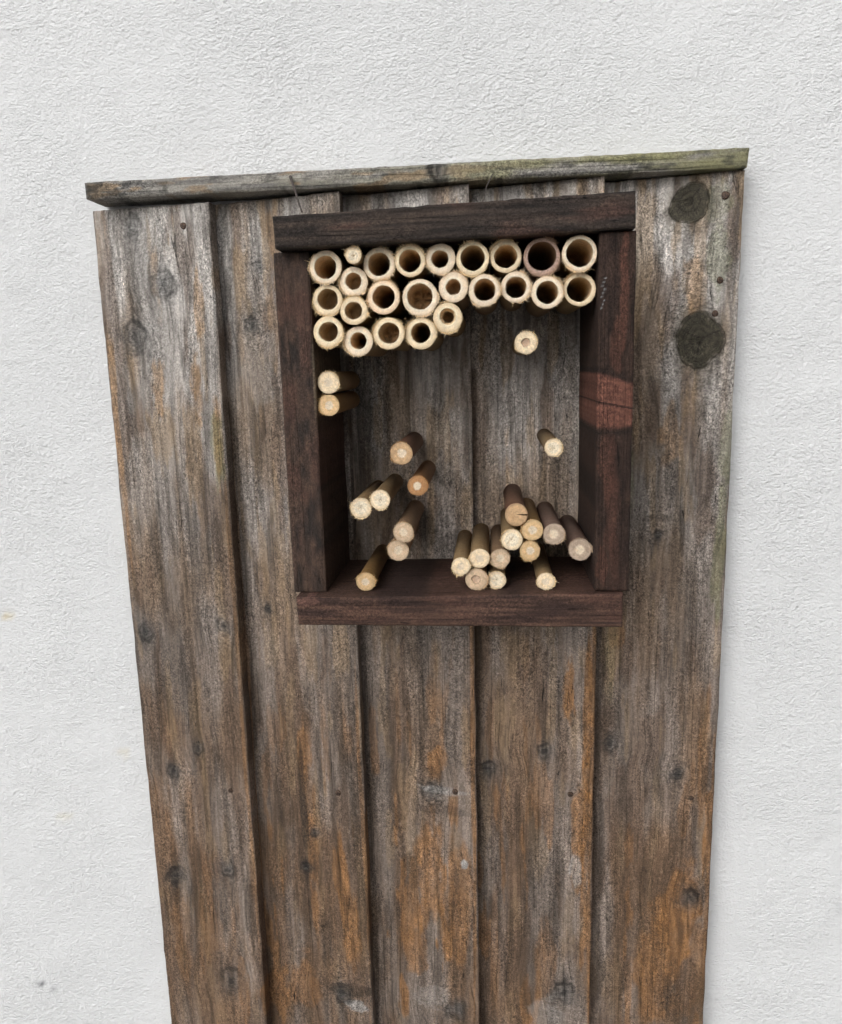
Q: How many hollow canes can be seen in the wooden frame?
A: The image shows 23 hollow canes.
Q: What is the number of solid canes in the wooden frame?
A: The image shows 24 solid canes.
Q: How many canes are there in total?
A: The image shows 47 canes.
